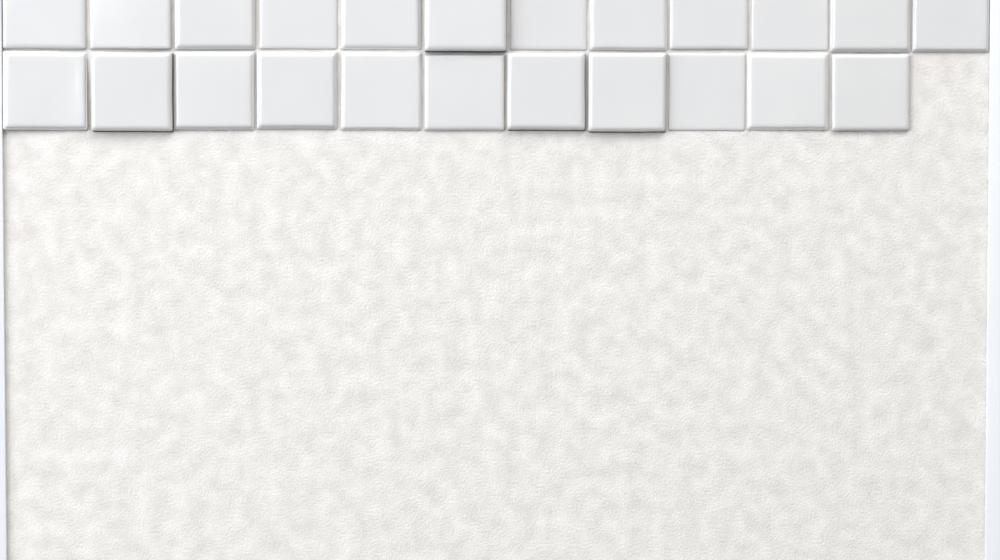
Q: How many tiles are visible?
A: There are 23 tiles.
